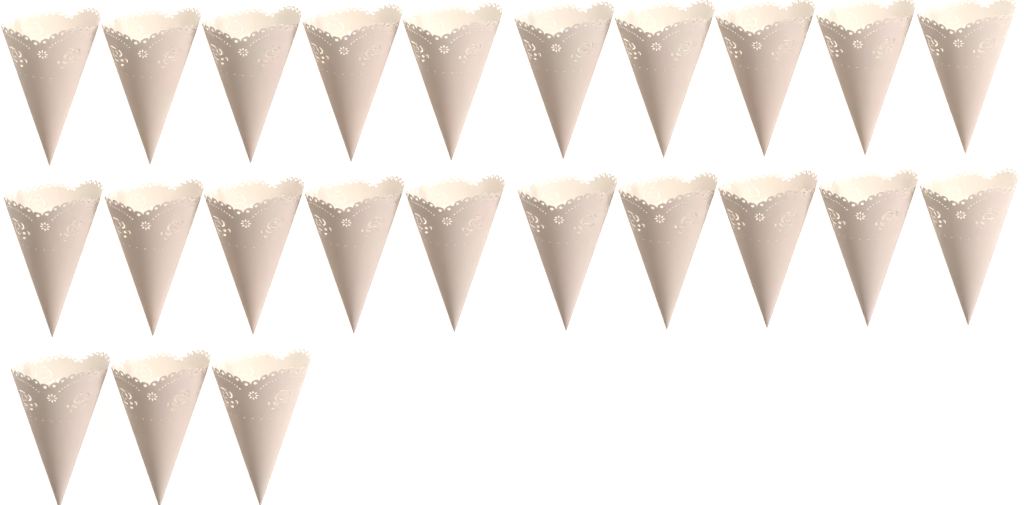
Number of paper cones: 23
